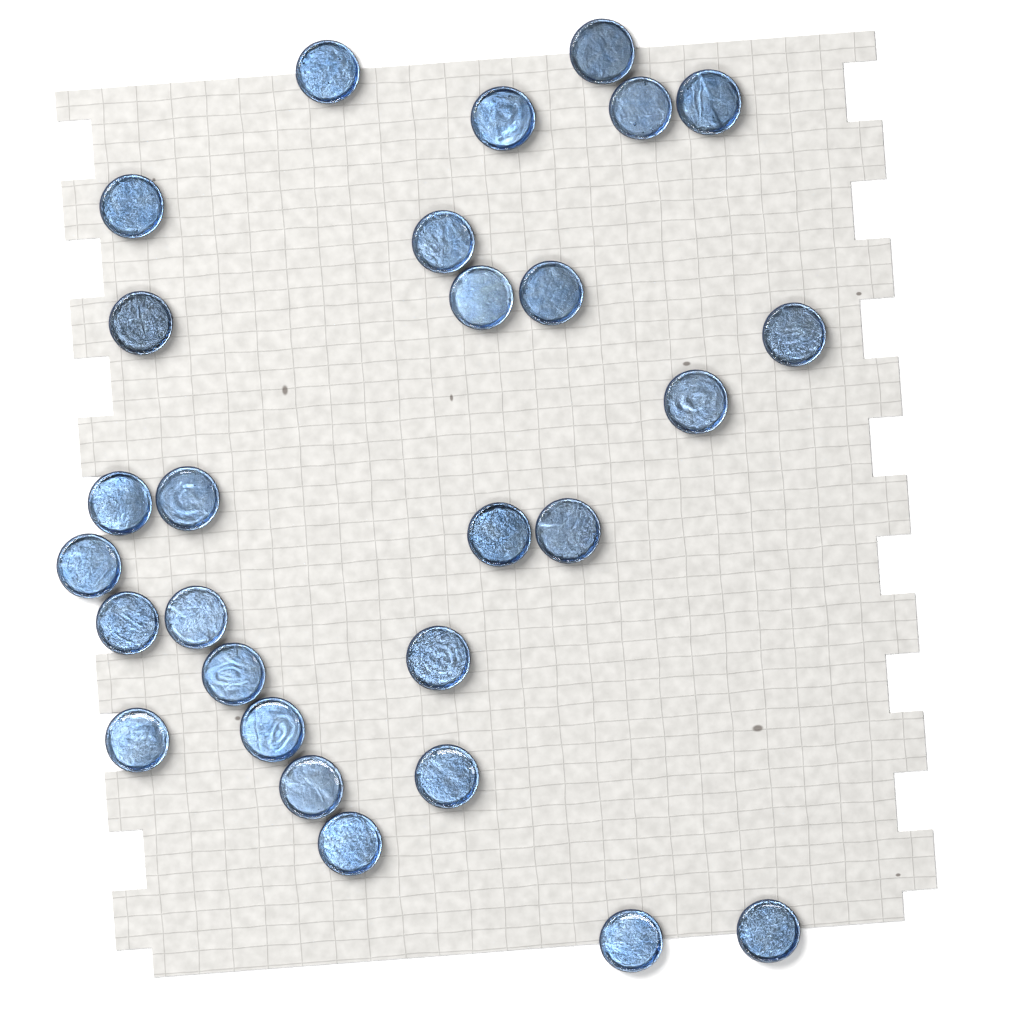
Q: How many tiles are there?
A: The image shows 28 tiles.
